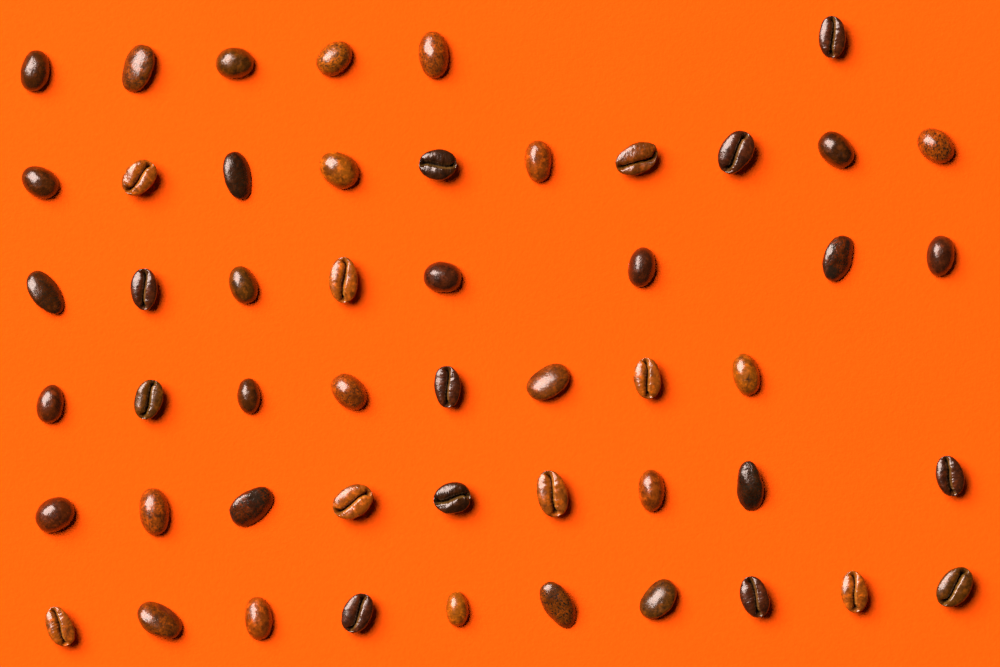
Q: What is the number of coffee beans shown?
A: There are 51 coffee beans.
